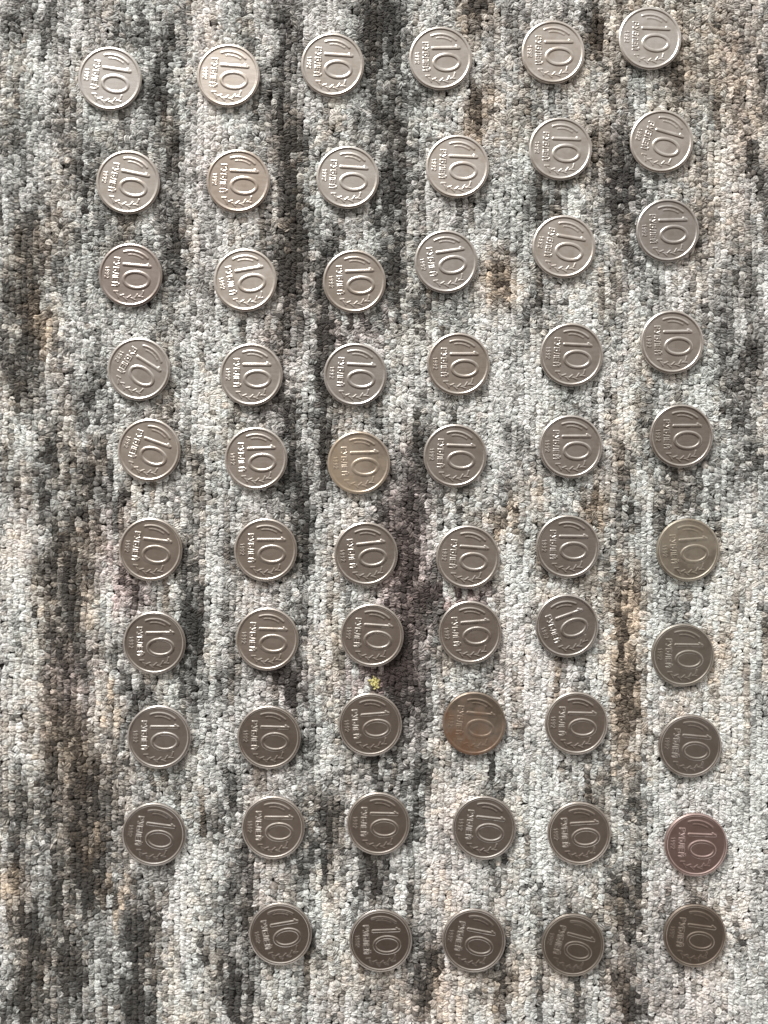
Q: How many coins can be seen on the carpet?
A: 59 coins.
